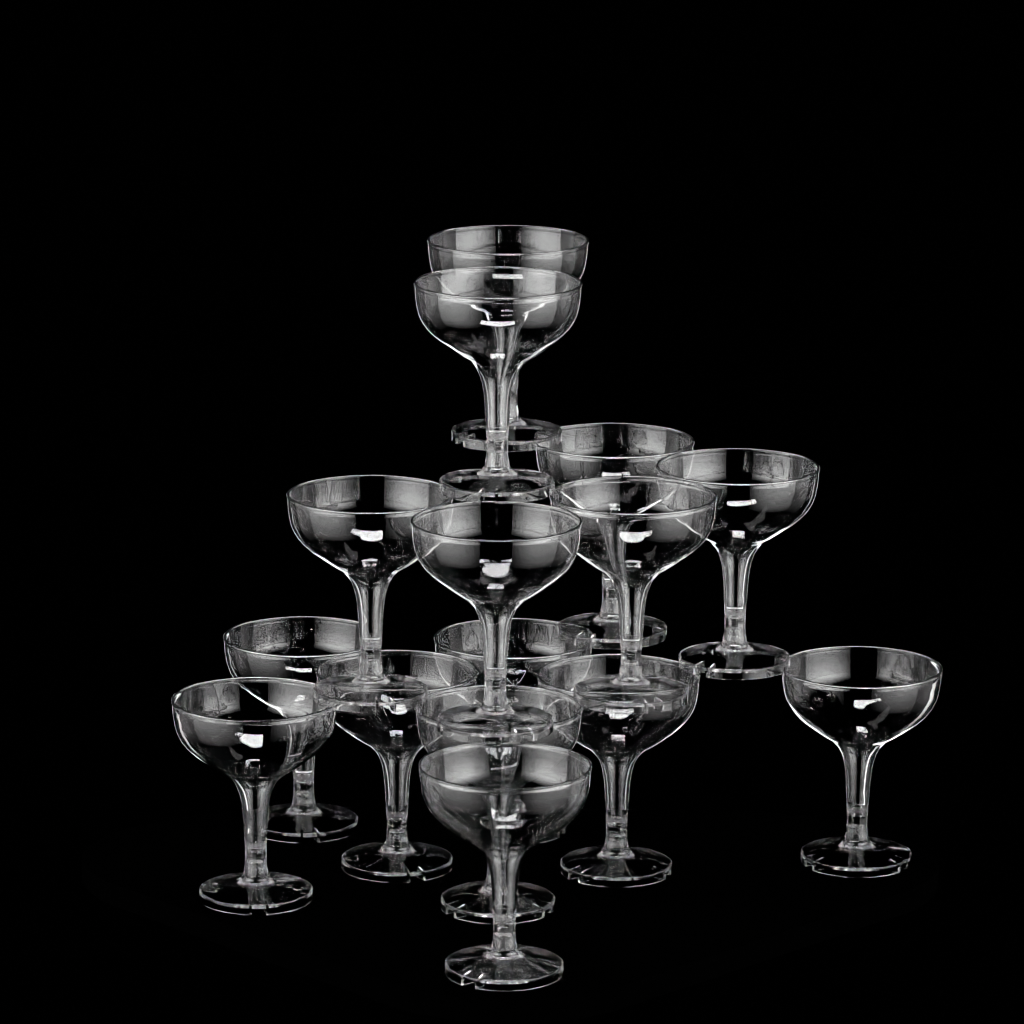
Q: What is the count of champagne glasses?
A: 15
